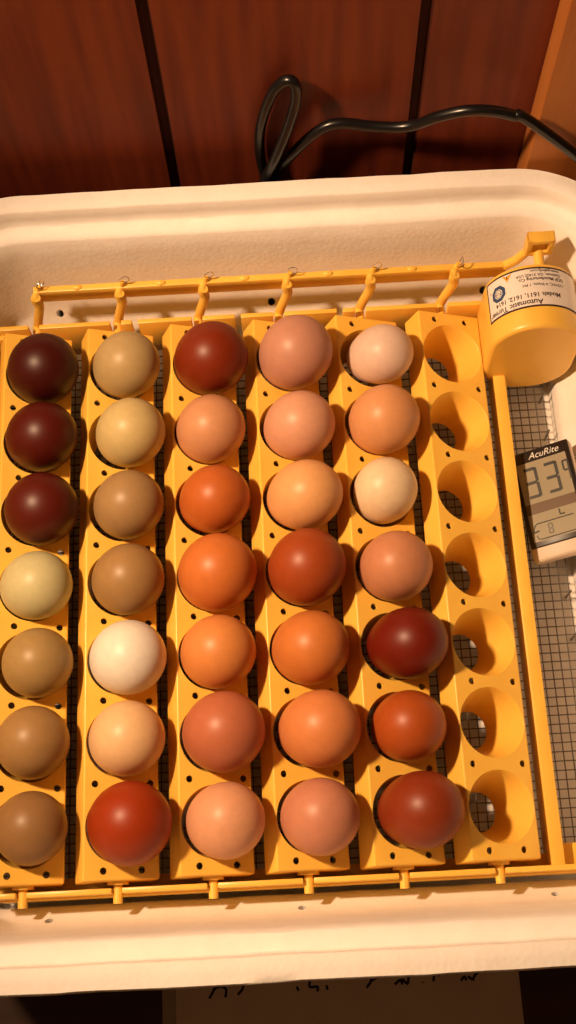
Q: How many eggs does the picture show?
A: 35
